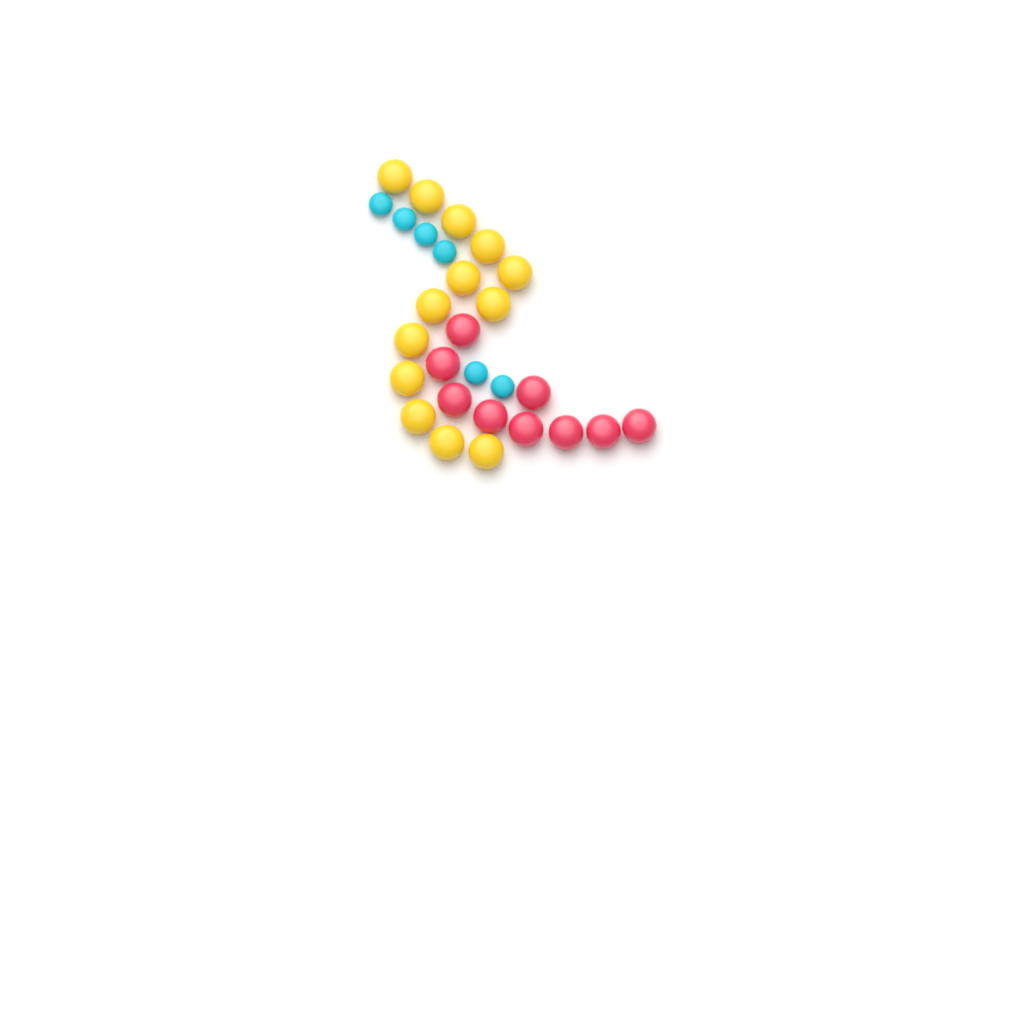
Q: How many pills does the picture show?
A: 28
